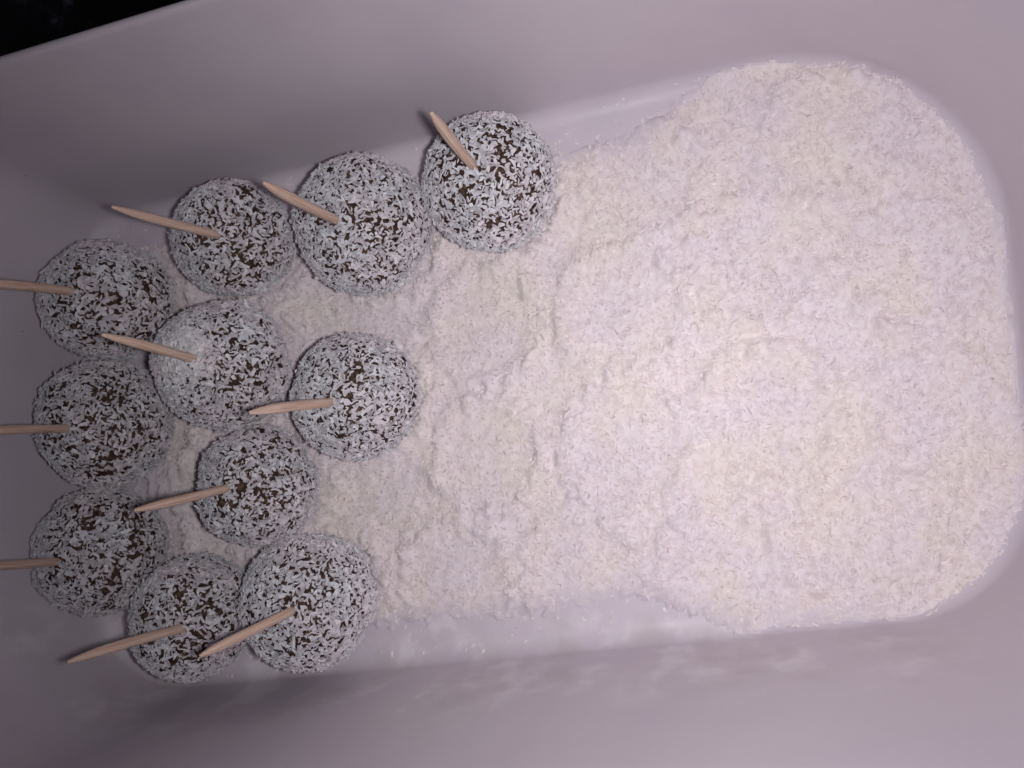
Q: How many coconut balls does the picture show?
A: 11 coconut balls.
